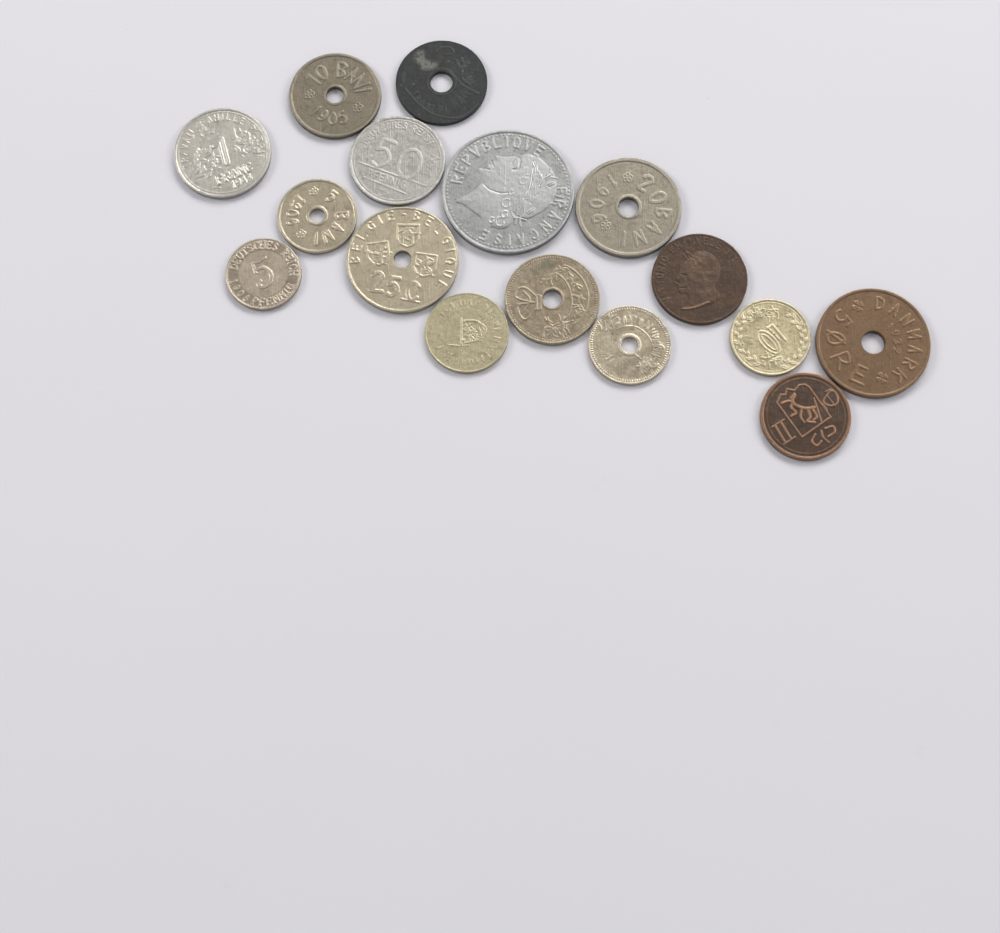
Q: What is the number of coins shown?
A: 16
